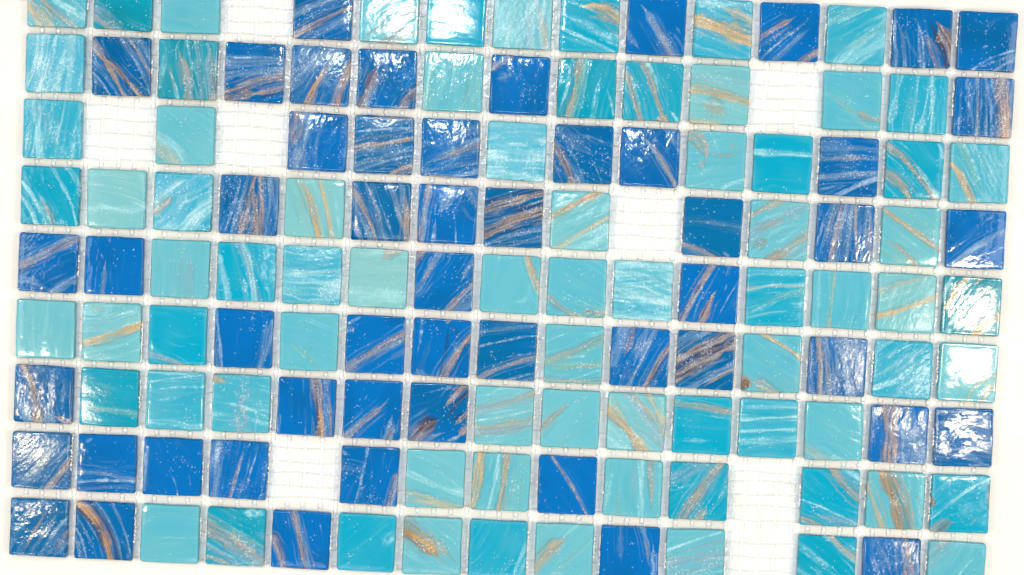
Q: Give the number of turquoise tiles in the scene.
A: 75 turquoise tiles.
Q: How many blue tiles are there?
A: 52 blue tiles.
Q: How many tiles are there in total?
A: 127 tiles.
